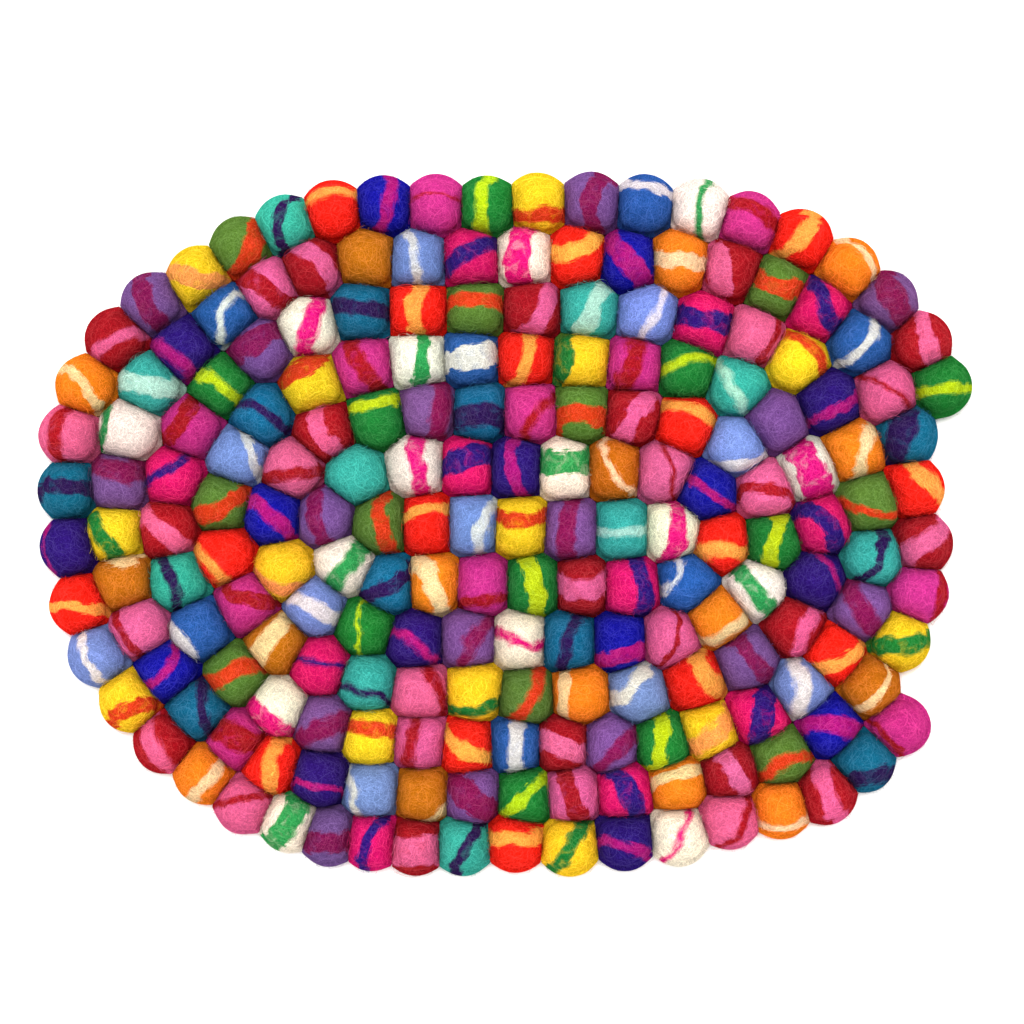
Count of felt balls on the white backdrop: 200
